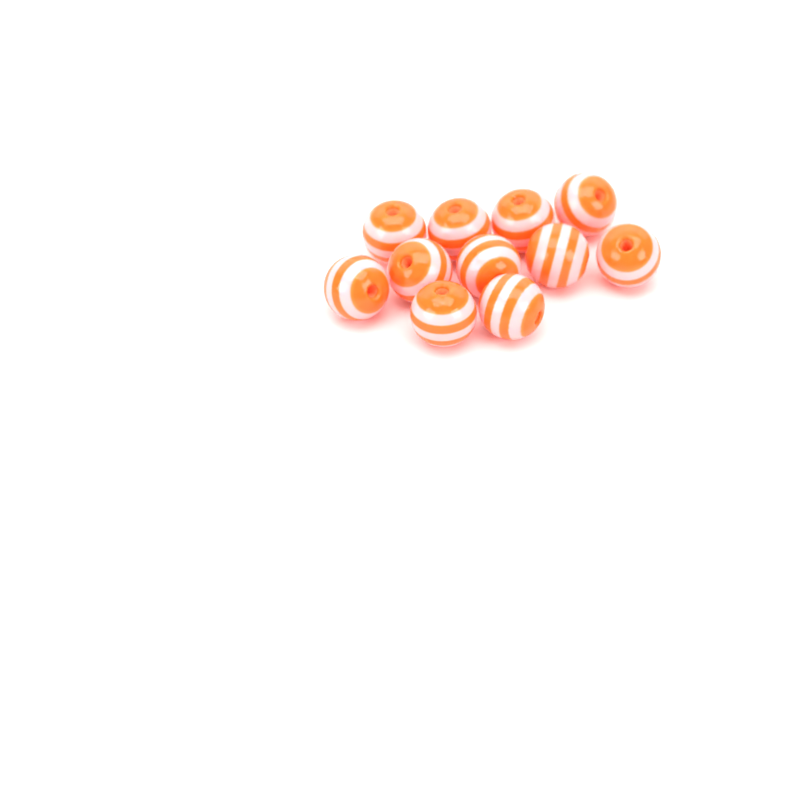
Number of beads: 11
